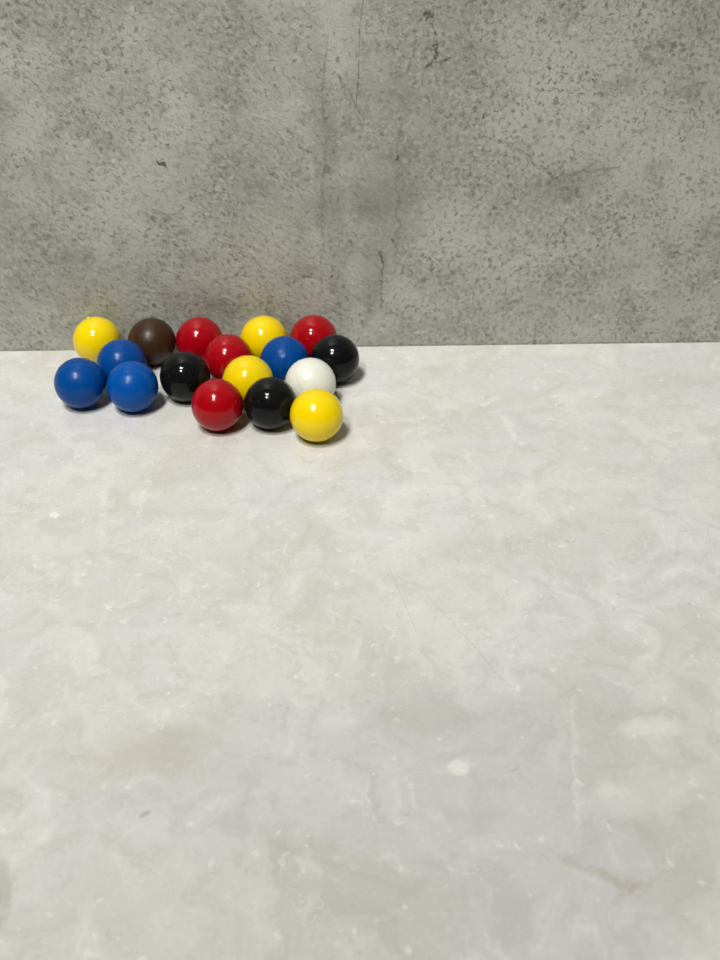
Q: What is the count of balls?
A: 17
